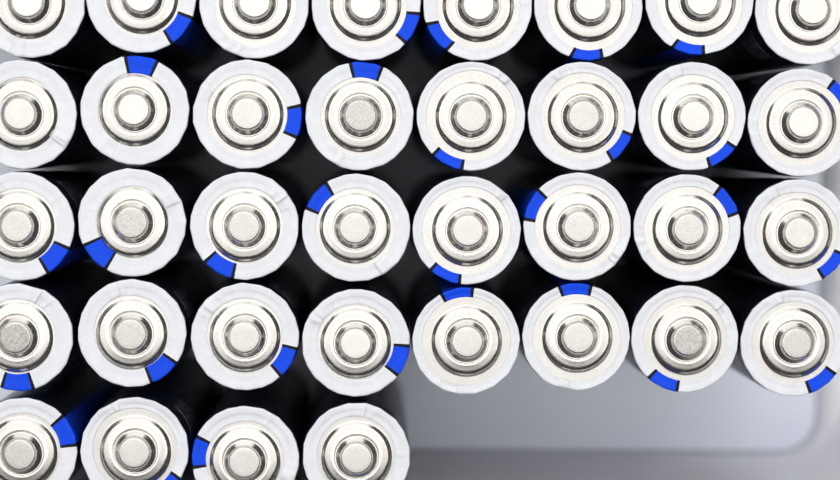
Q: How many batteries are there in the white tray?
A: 36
